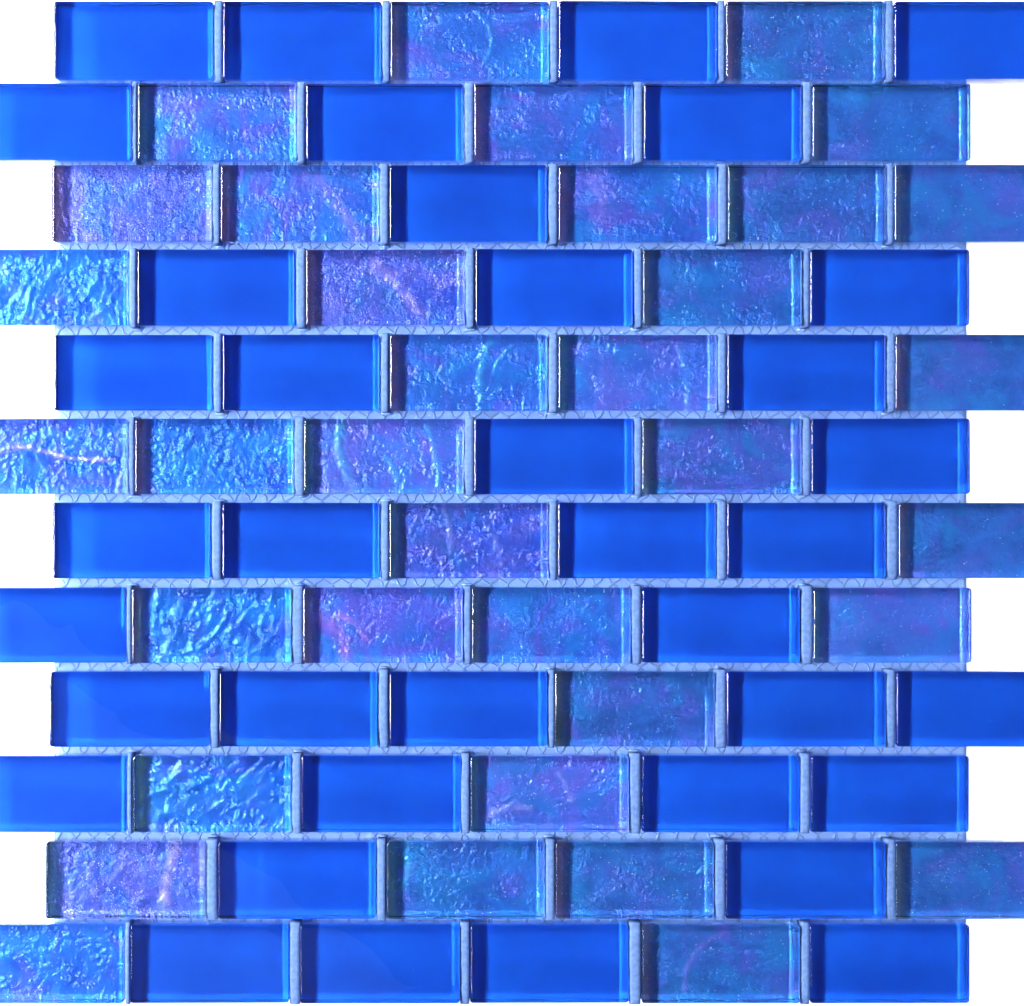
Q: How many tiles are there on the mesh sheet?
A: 72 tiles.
